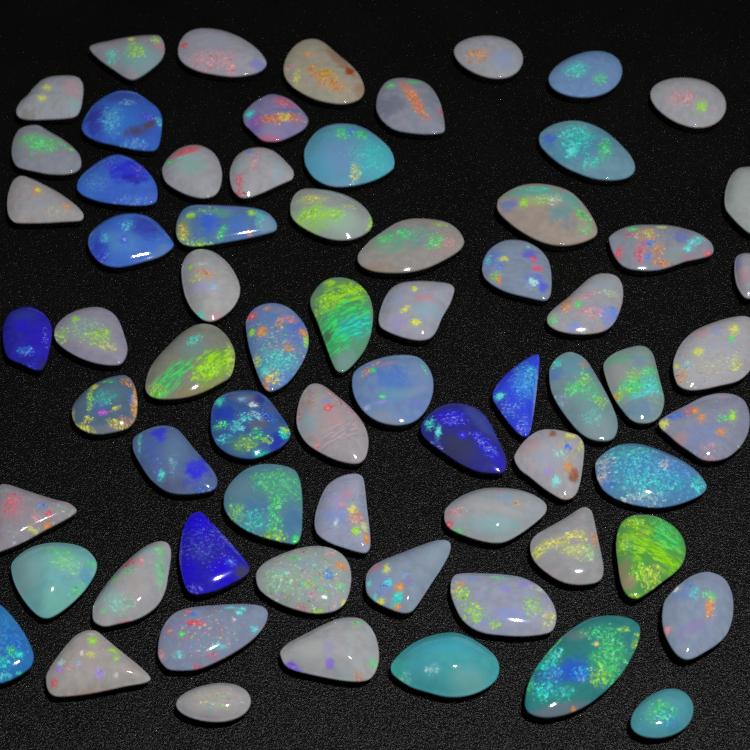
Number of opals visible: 68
